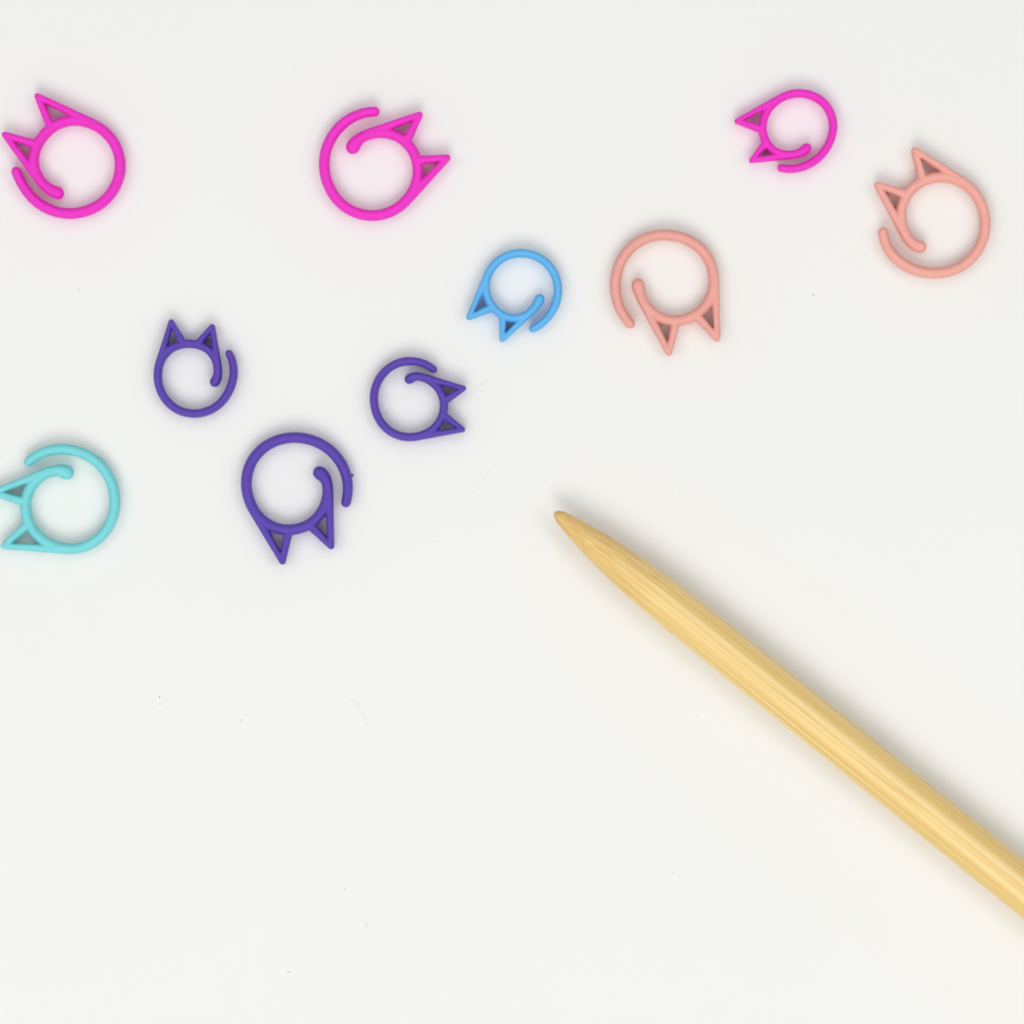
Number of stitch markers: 10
